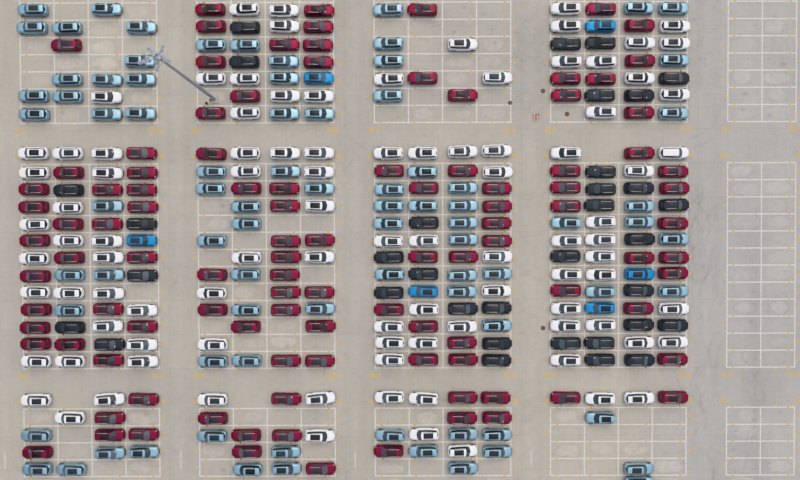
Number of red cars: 104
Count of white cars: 95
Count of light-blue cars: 82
